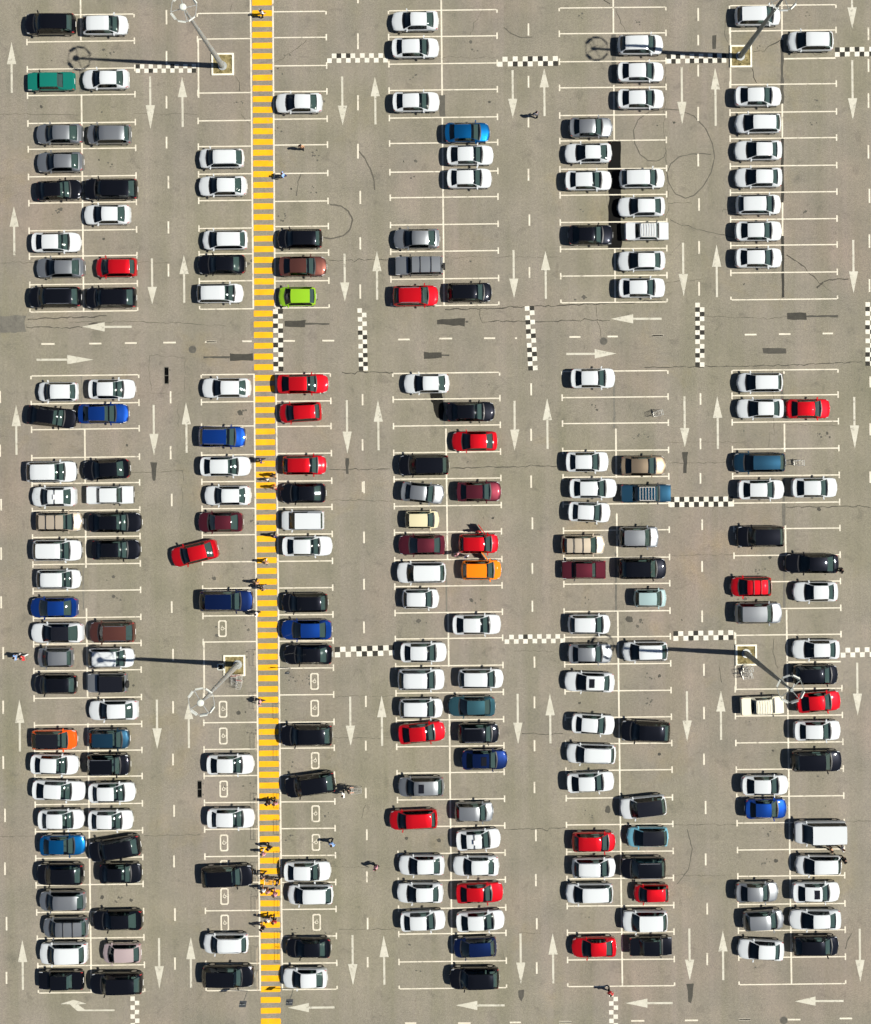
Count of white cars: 101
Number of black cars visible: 42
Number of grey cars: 19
